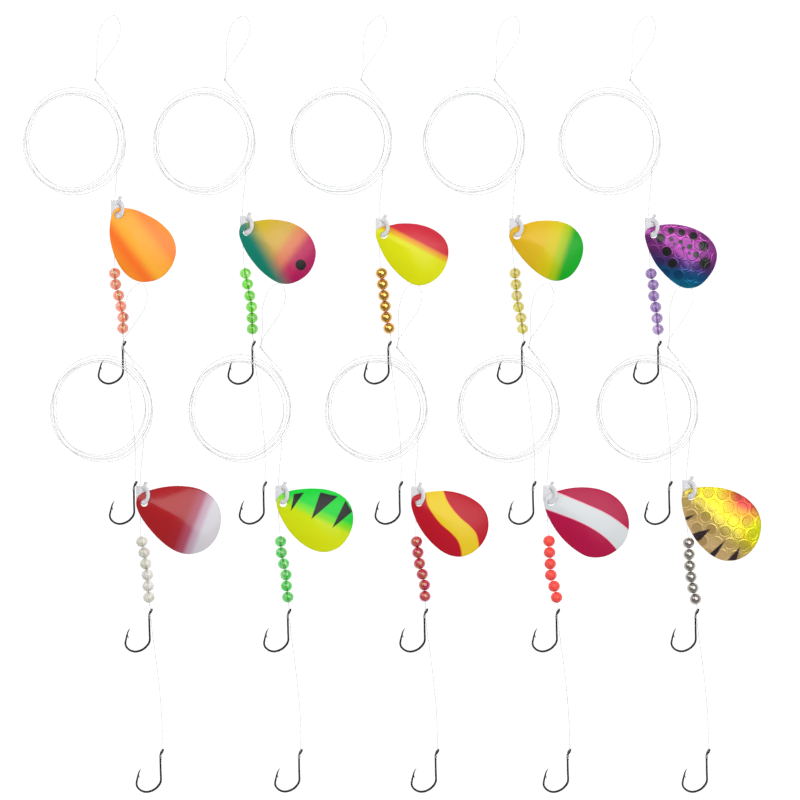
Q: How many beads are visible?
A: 60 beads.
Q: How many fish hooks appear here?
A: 20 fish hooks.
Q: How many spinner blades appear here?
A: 10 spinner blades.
